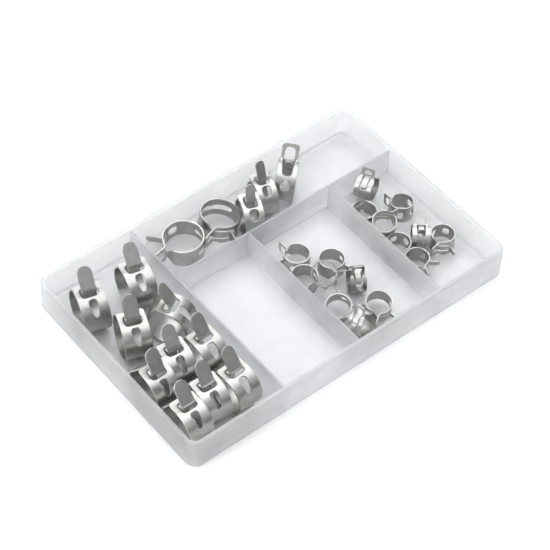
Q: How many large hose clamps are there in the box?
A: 15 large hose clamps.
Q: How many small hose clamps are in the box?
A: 16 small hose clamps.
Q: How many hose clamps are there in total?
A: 31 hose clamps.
